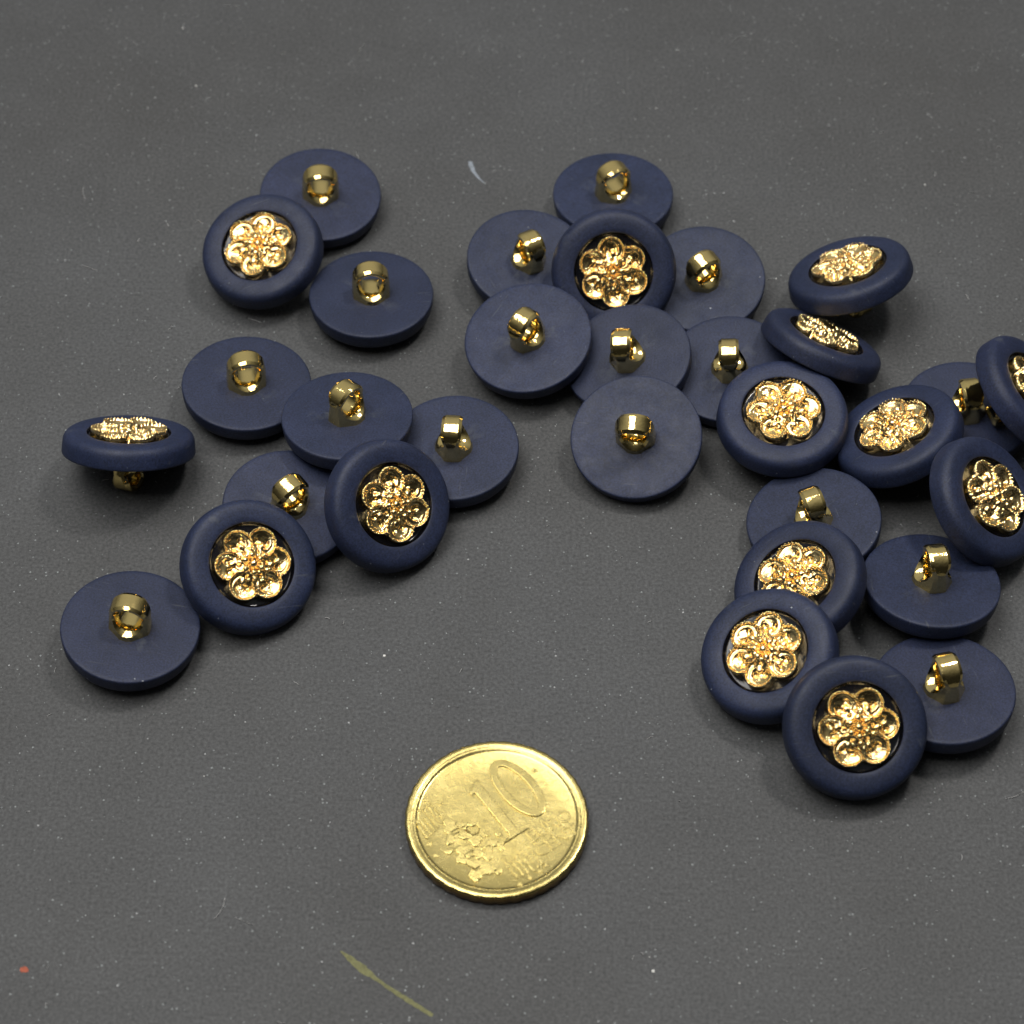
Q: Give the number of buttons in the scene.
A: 32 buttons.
